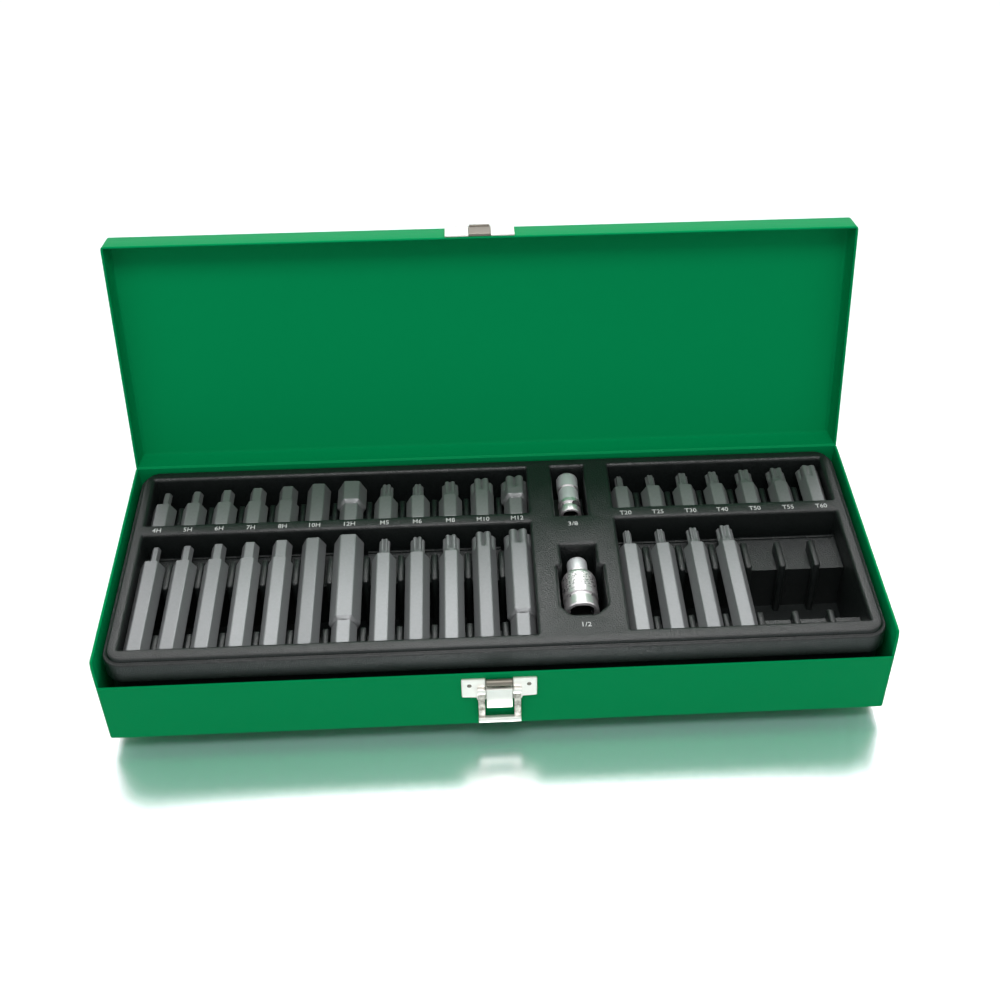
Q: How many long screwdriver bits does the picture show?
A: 16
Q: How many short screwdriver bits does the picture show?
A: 19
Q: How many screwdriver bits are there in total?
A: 35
